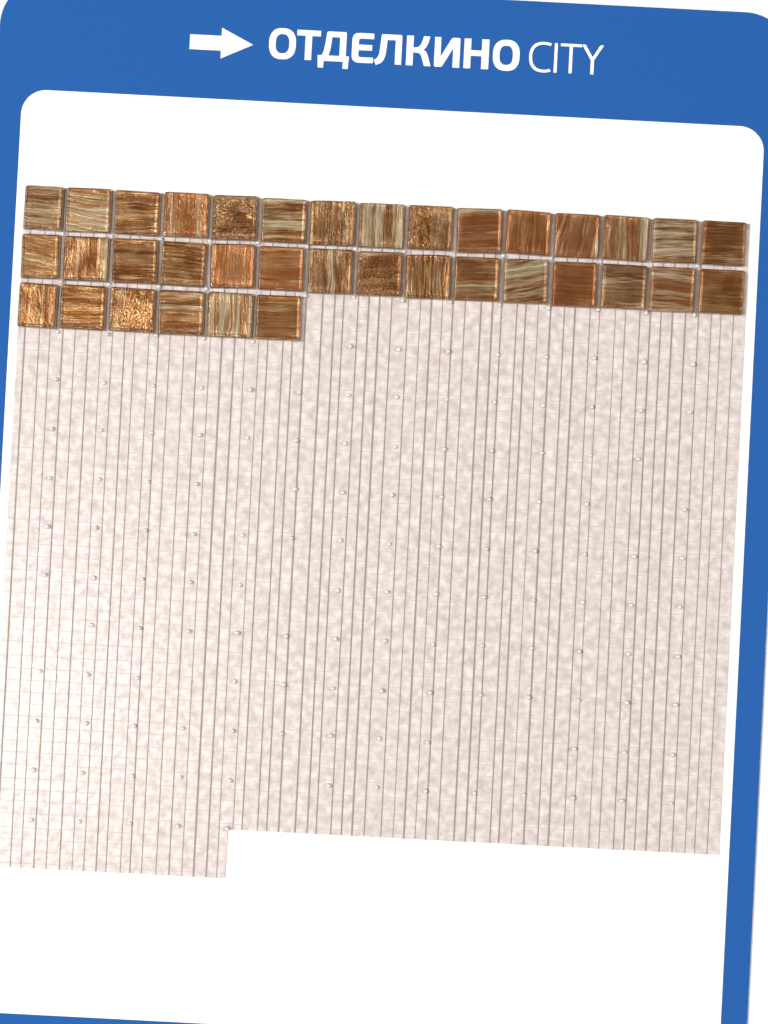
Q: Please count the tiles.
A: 36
